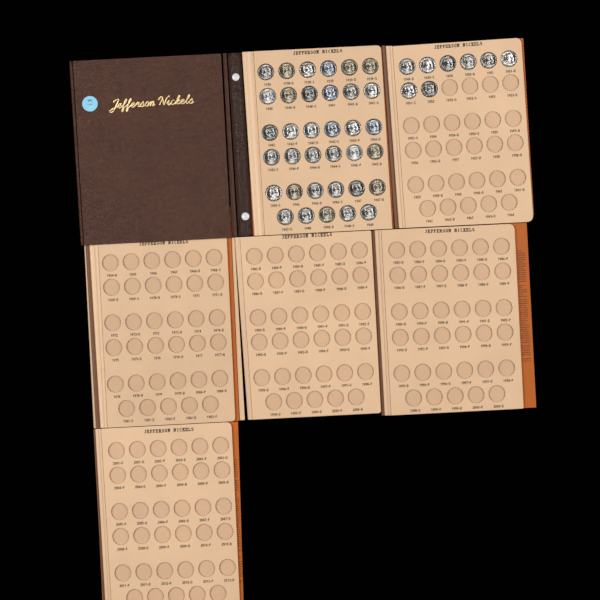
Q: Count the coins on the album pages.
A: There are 43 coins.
